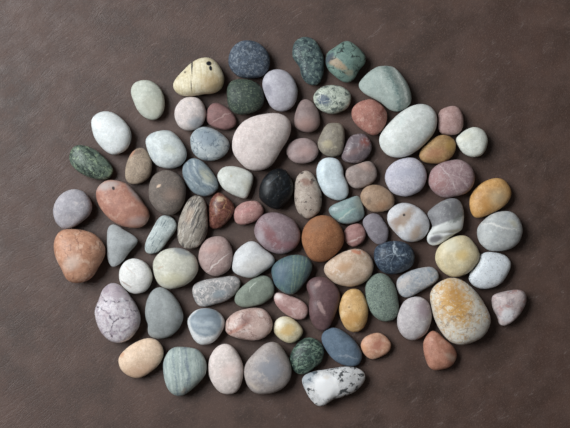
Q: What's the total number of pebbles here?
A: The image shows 86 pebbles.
